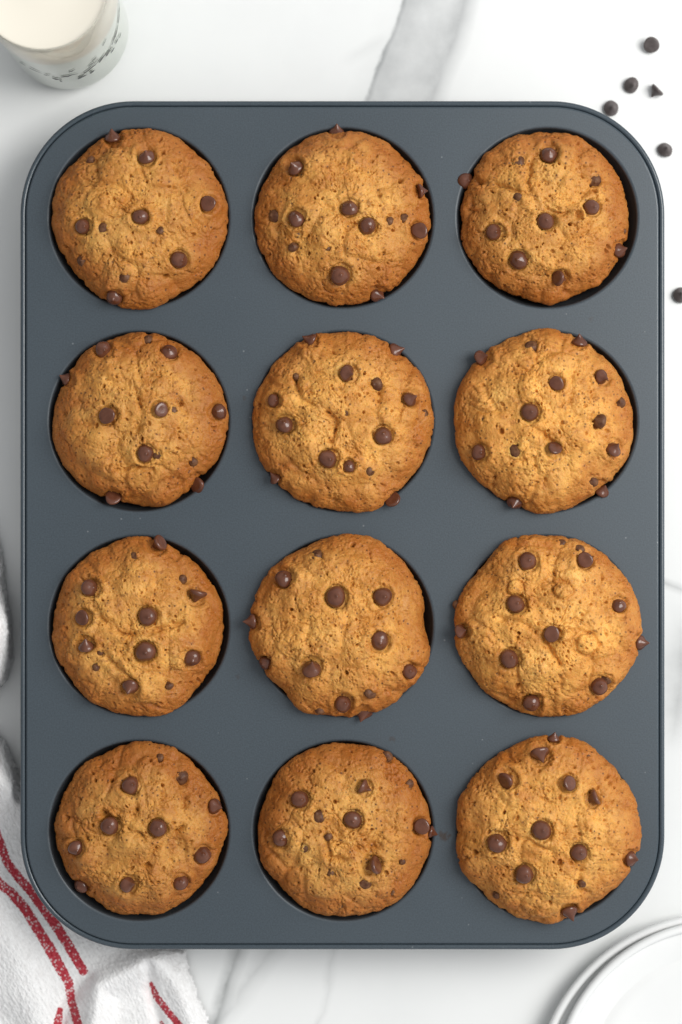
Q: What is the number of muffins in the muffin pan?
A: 12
